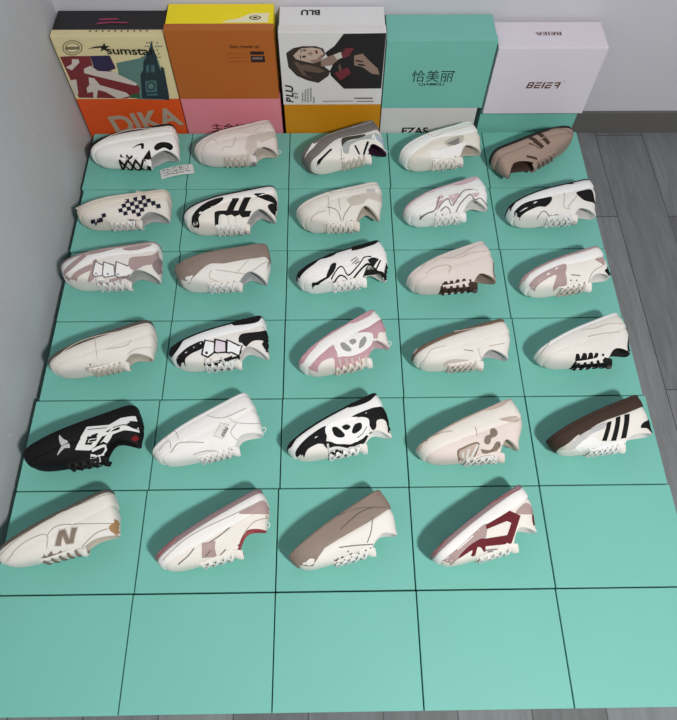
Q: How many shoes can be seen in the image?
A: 29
